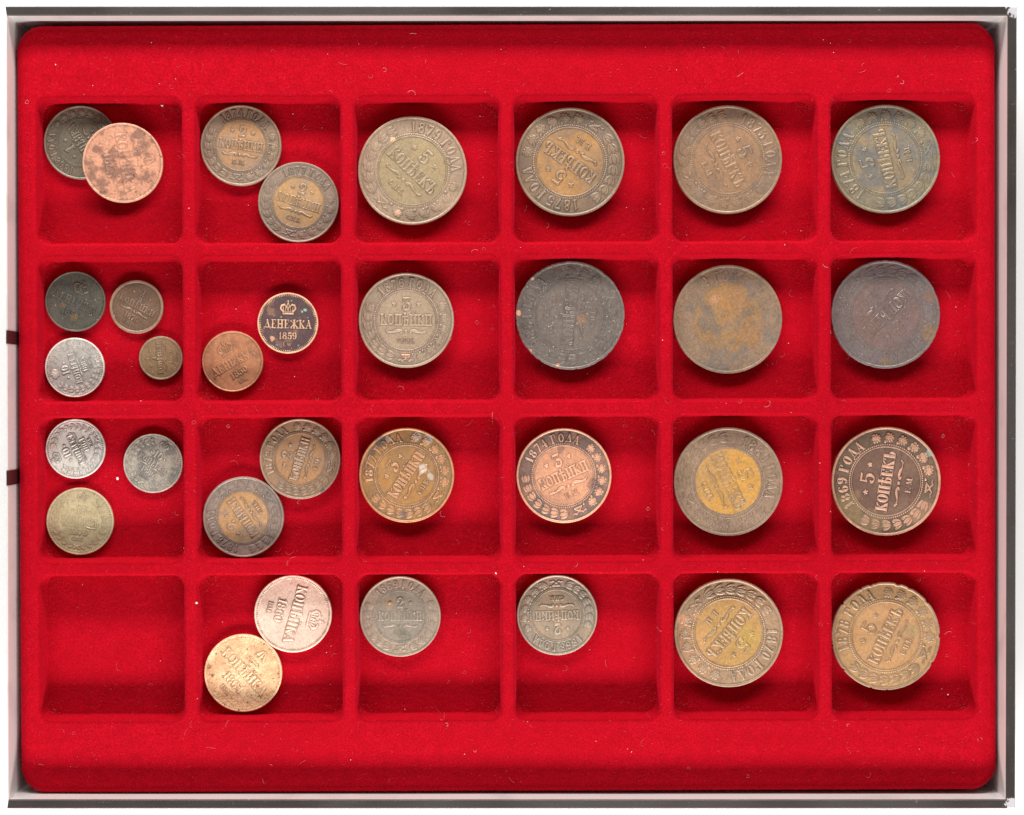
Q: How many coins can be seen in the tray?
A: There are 33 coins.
